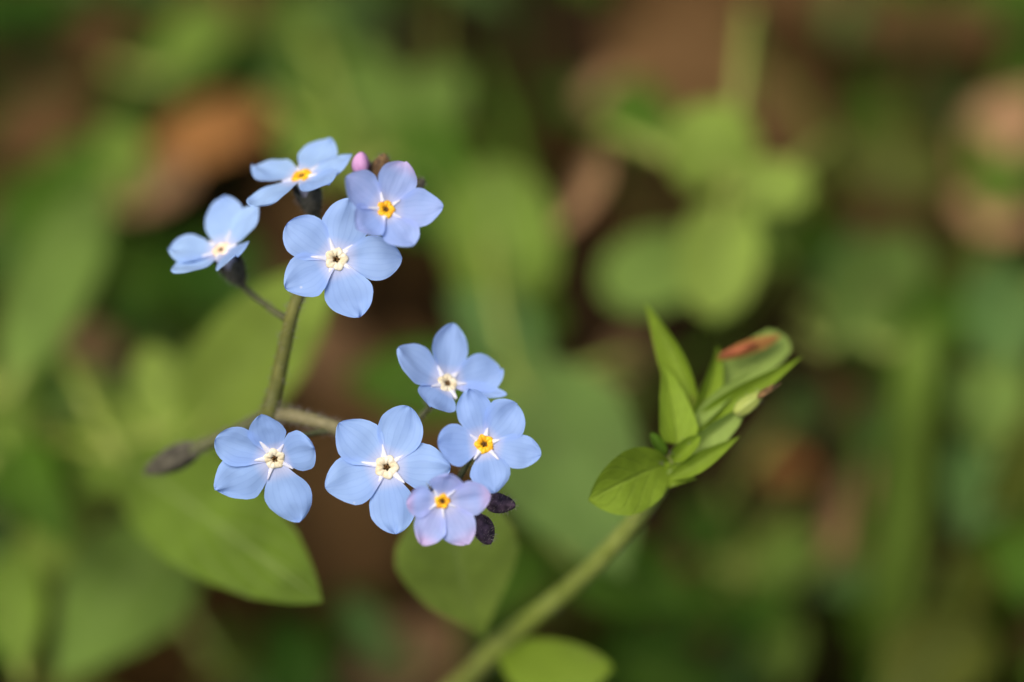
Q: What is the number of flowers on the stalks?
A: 9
